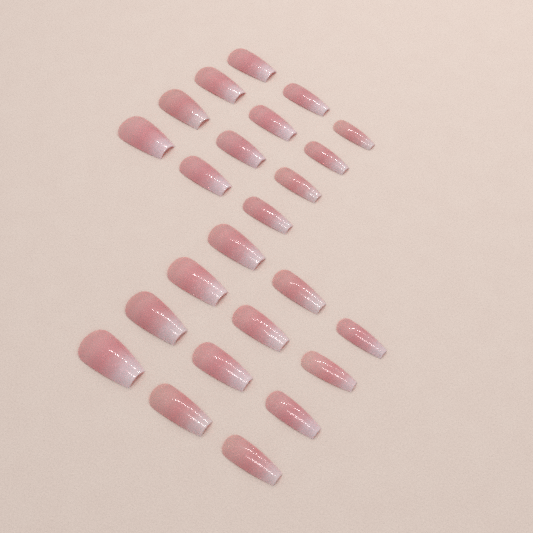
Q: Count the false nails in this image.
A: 24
